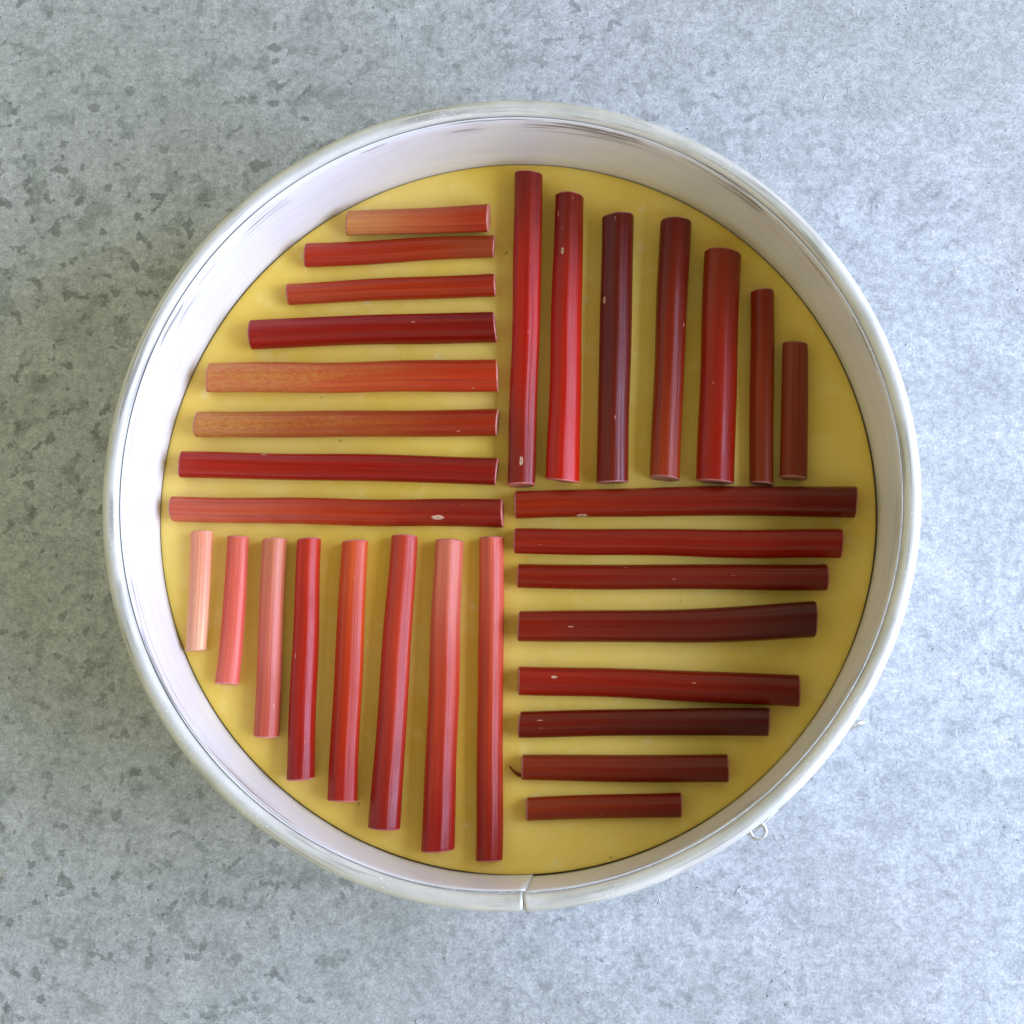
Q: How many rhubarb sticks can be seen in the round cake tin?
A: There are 31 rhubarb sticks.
